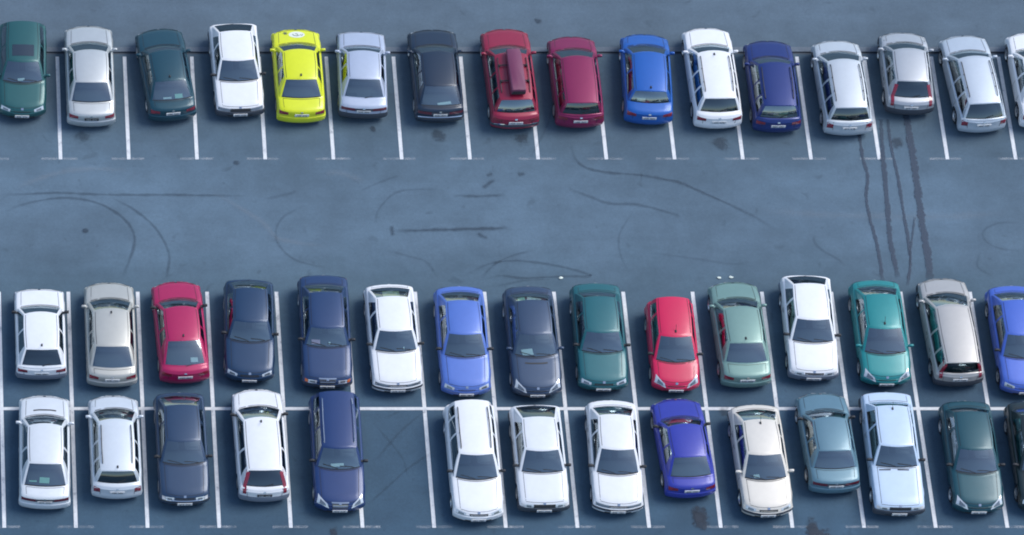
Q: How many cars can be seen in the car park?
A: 45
